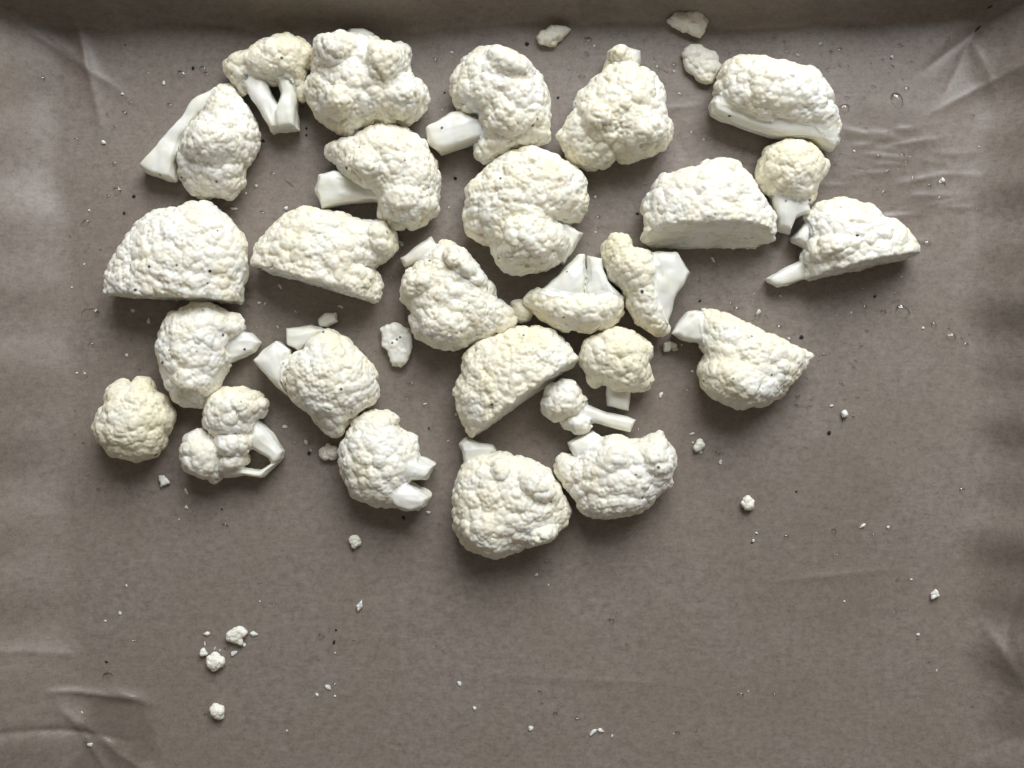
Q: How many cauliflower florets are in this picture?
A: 27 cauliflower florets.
